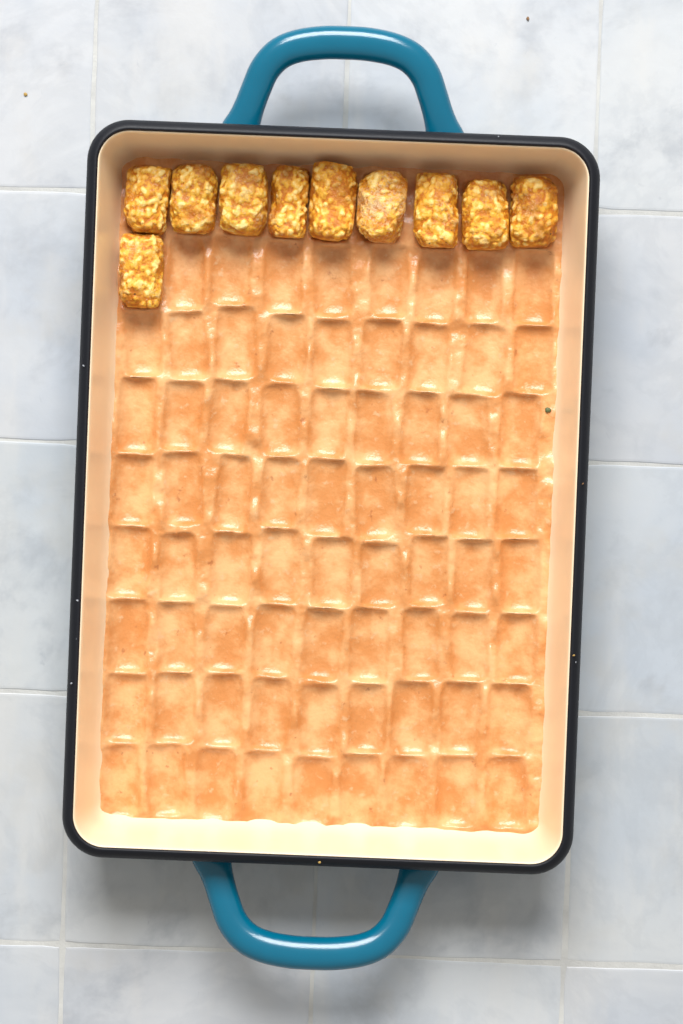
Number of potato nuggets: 10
